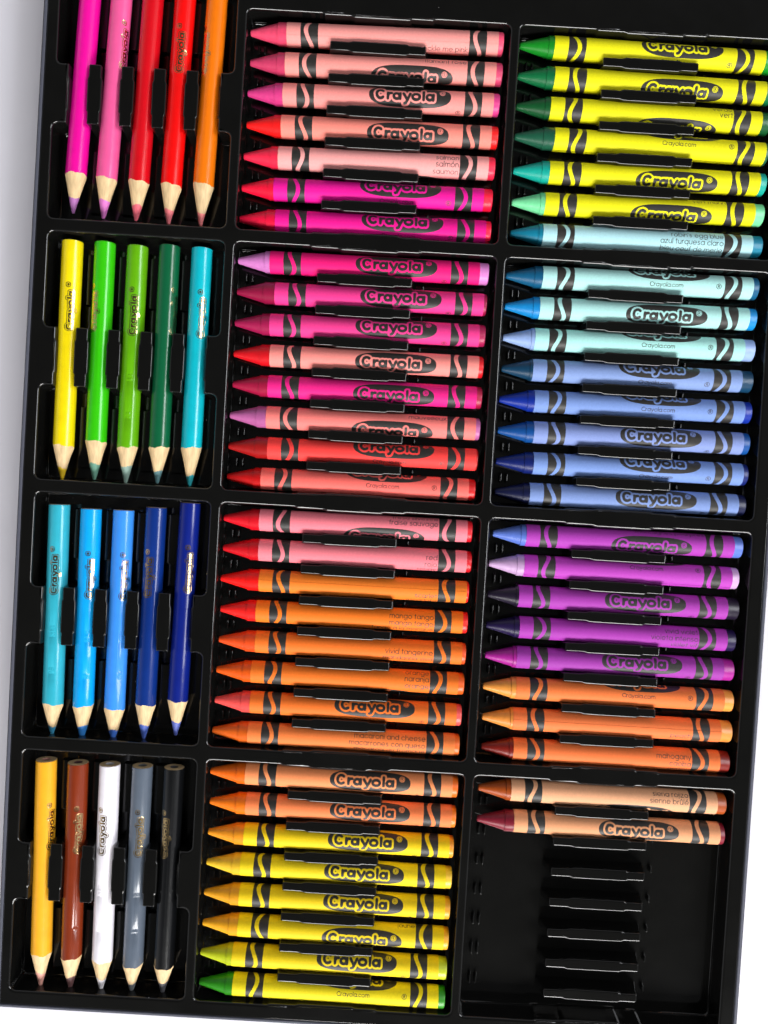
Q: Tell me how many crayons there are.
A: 56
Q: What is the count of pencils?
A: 20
